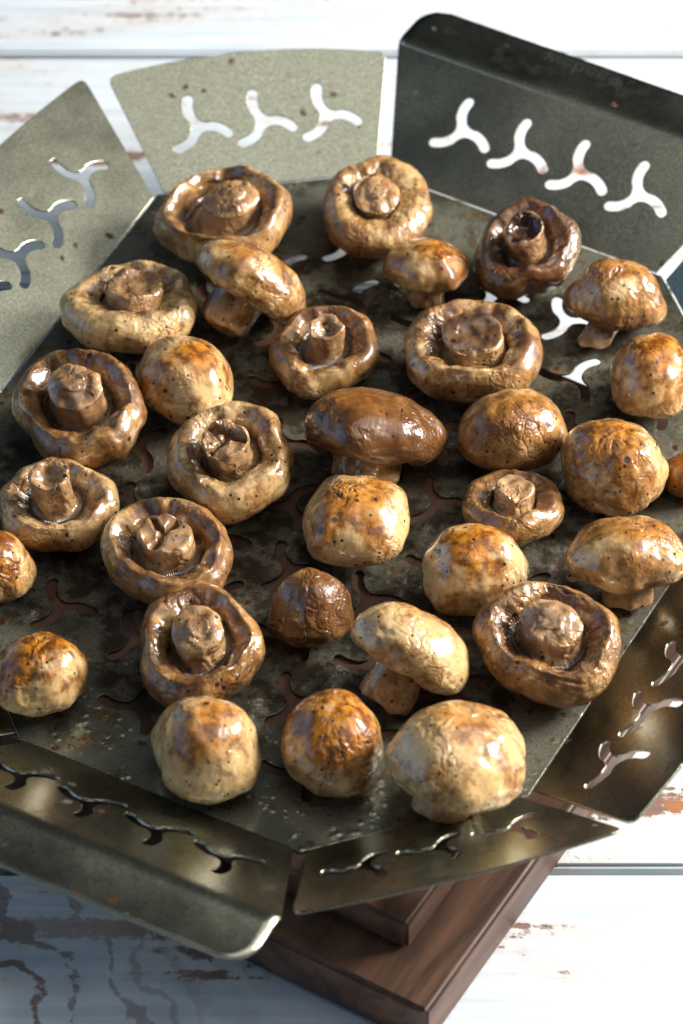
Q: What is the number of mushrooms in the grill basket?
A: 32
